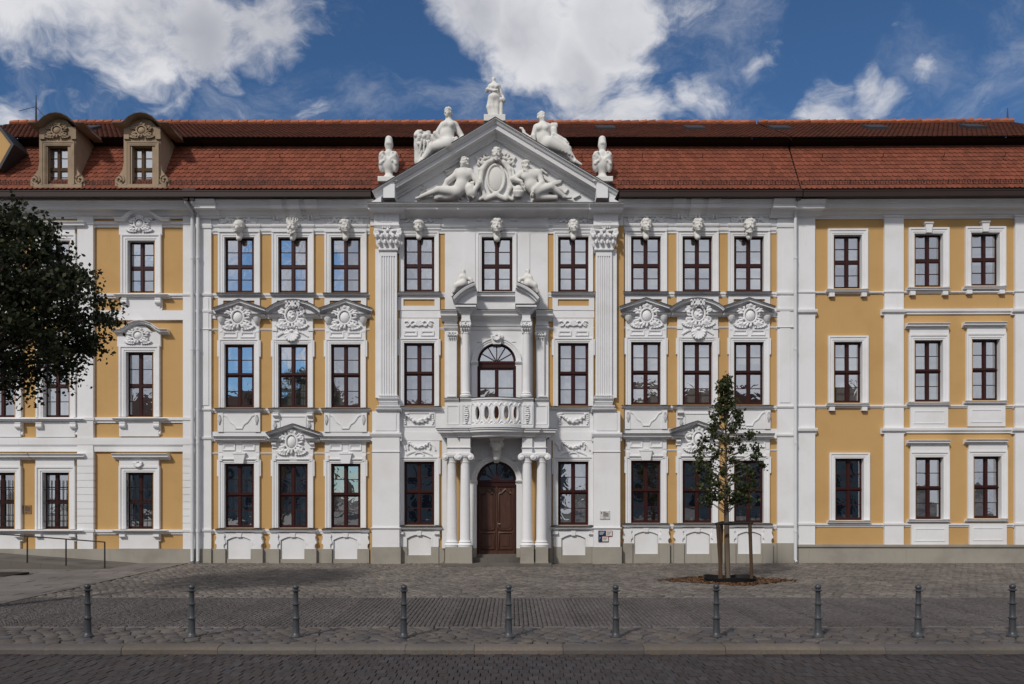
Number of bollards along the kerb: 10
